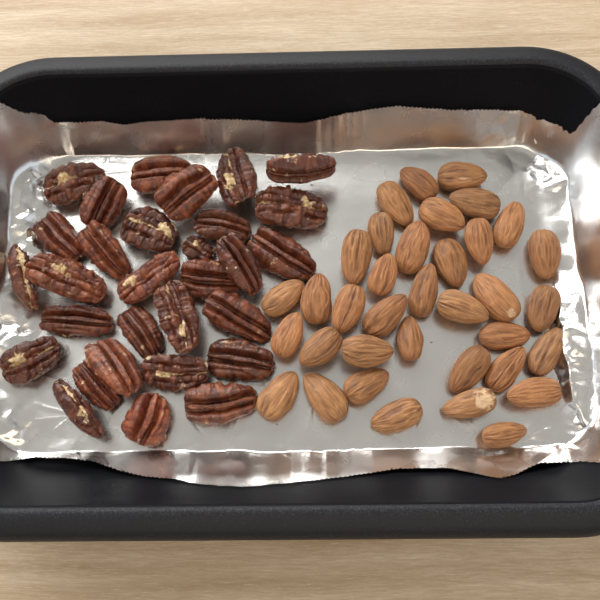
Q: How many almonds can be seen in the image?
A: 36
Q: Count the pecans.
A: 30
